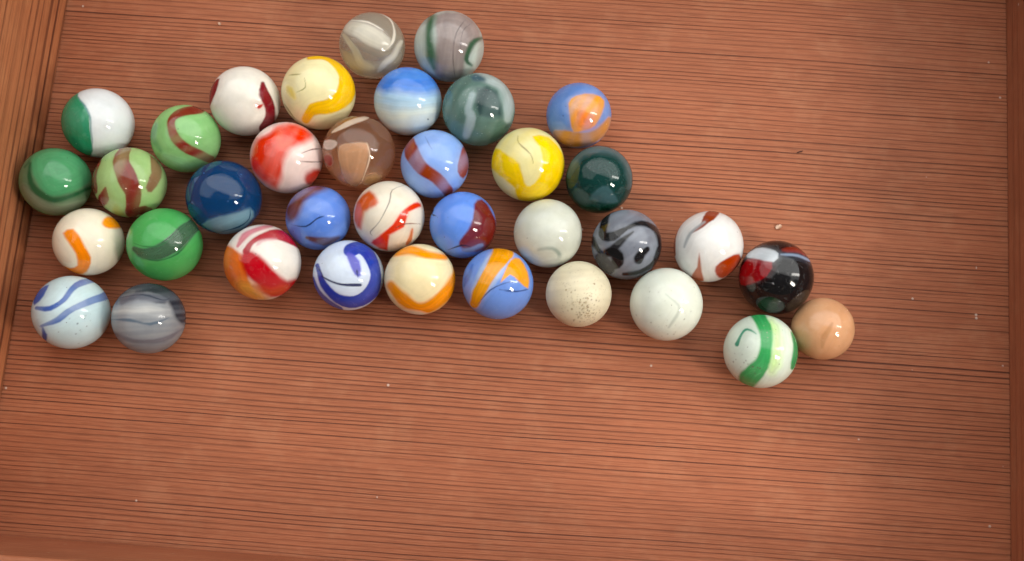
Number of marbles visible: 36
